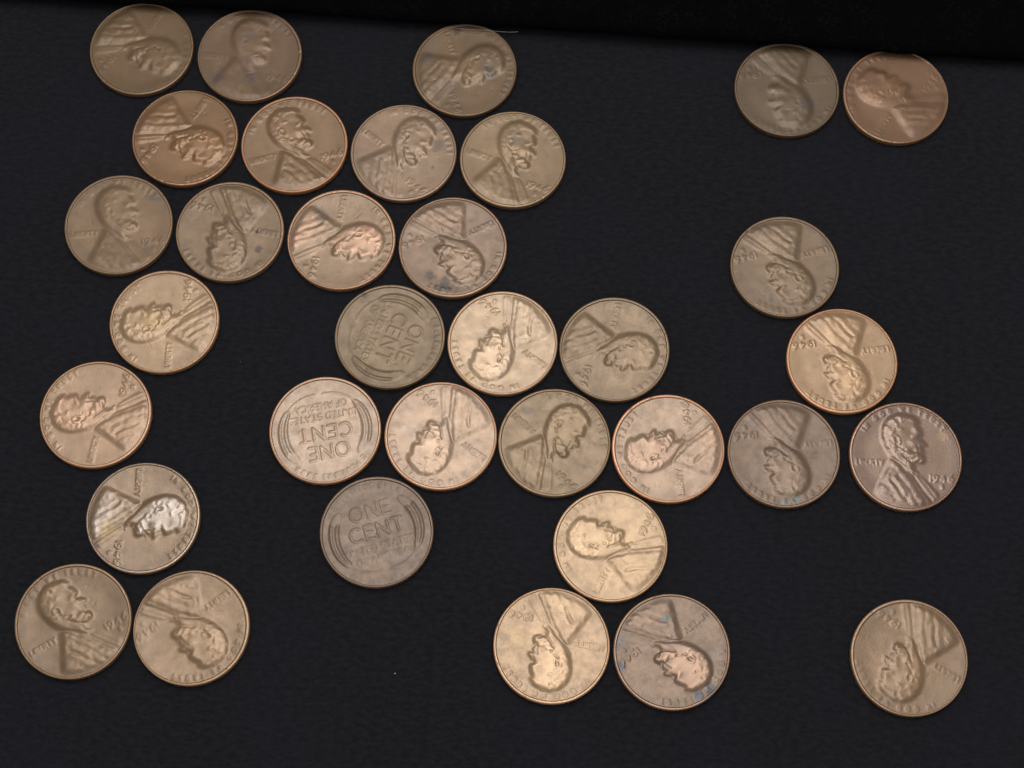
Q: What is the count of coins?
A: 34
